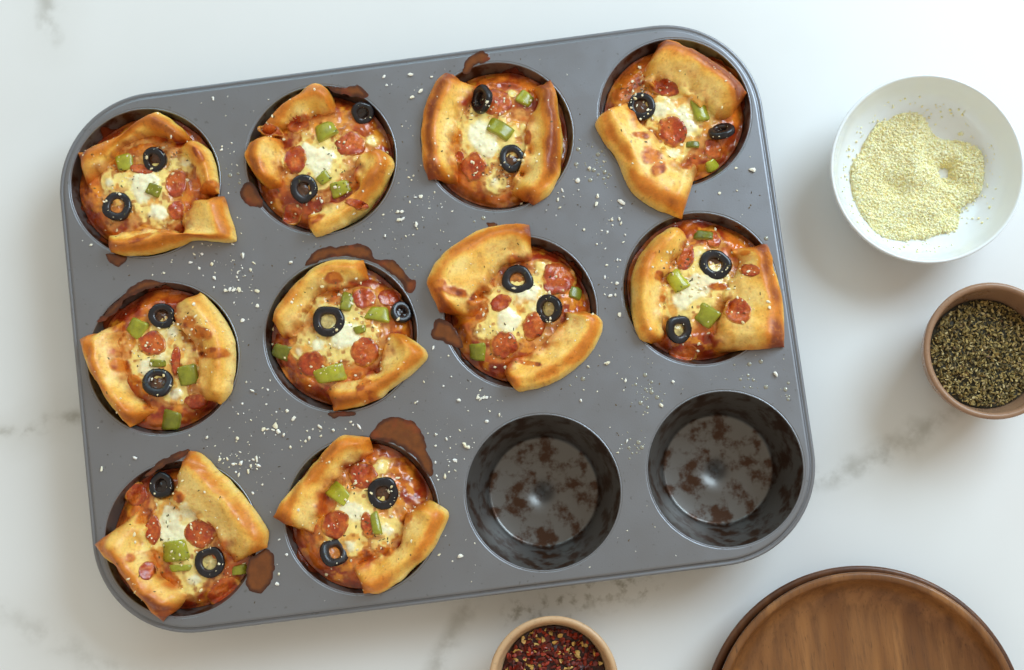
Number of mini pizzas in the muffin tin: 10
